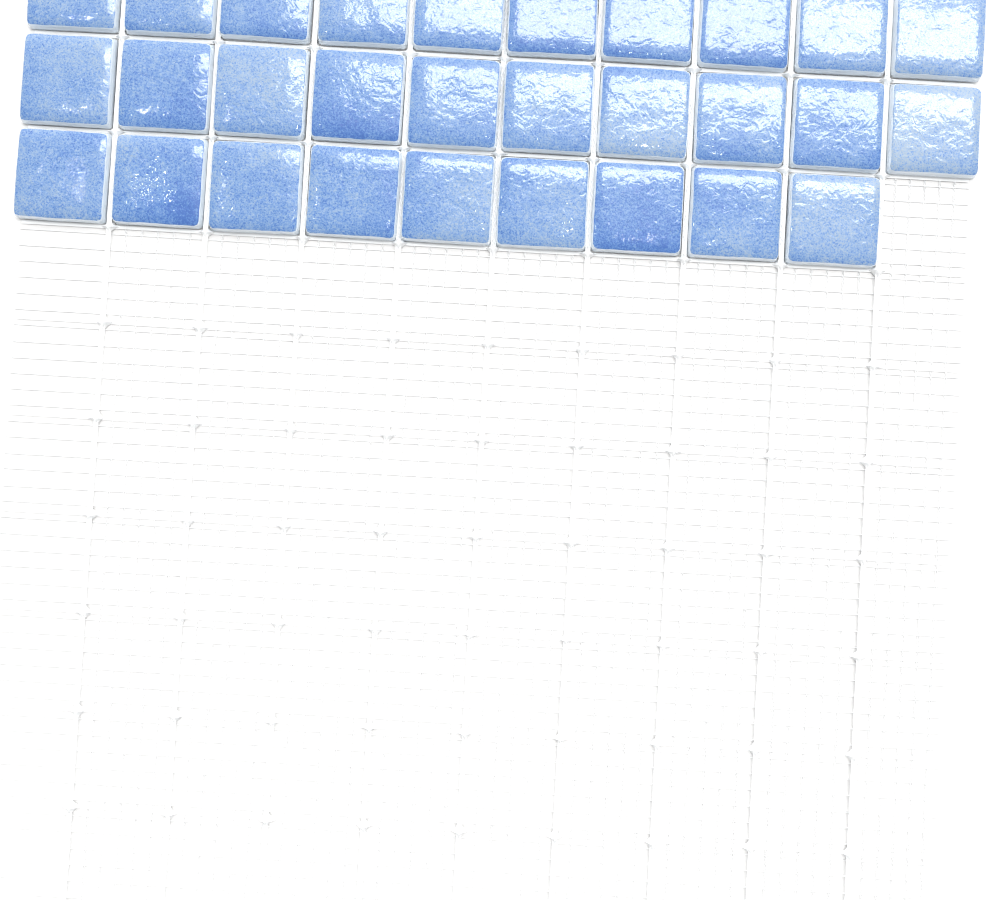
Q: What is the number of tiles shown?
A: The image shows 29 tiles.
